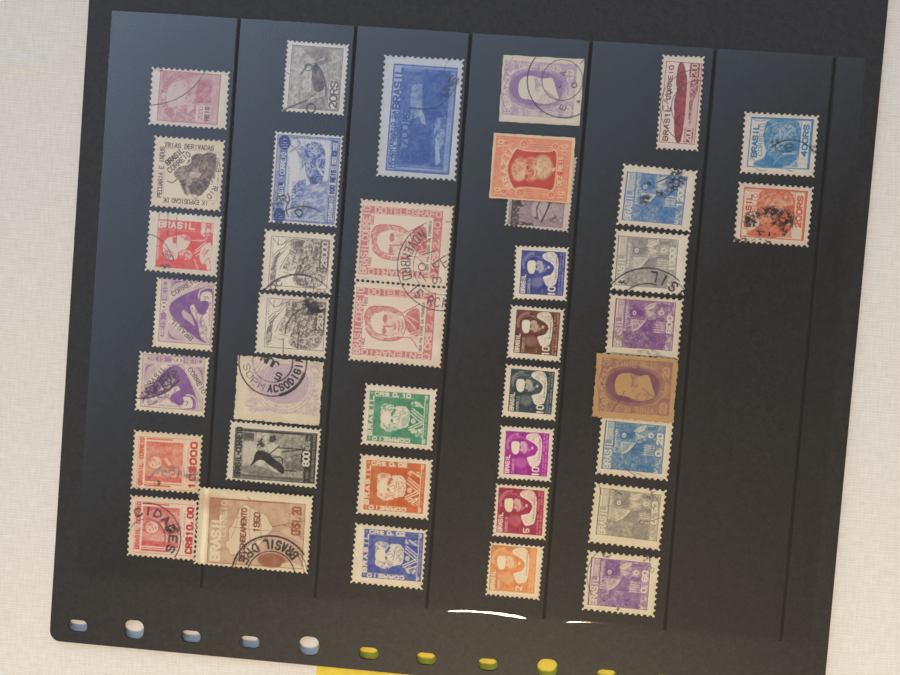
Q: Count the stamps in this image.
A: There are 39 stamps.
